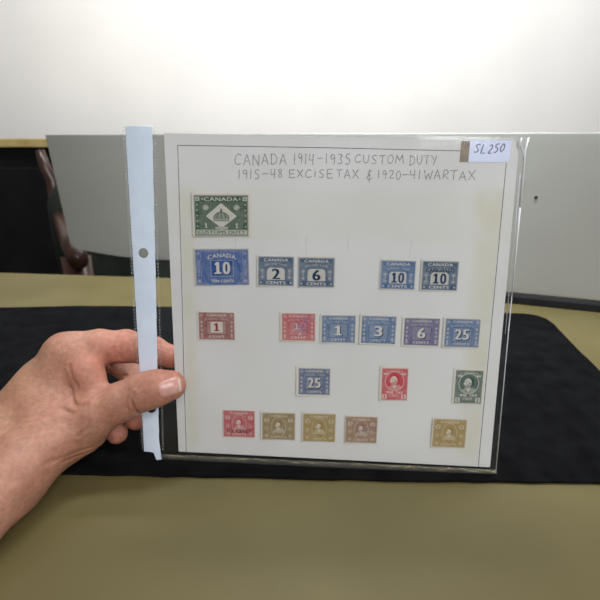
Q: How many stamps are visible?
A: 20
